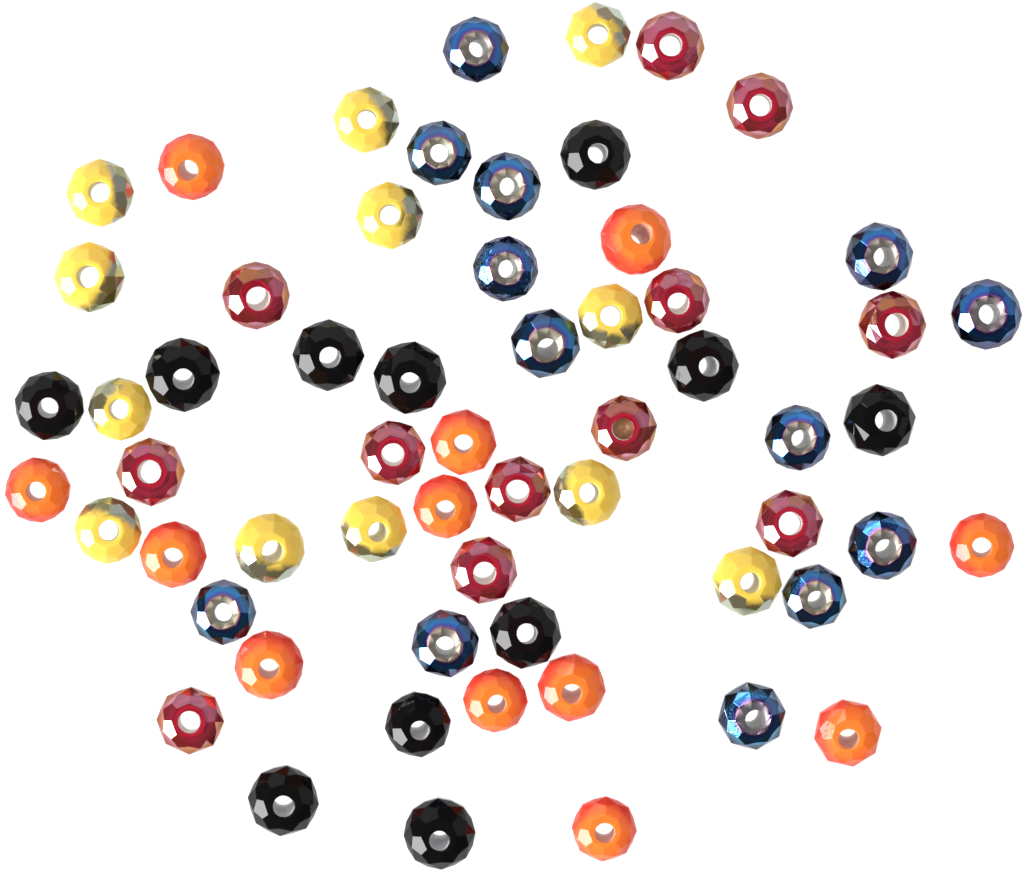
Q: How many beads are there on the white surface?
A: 60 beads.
